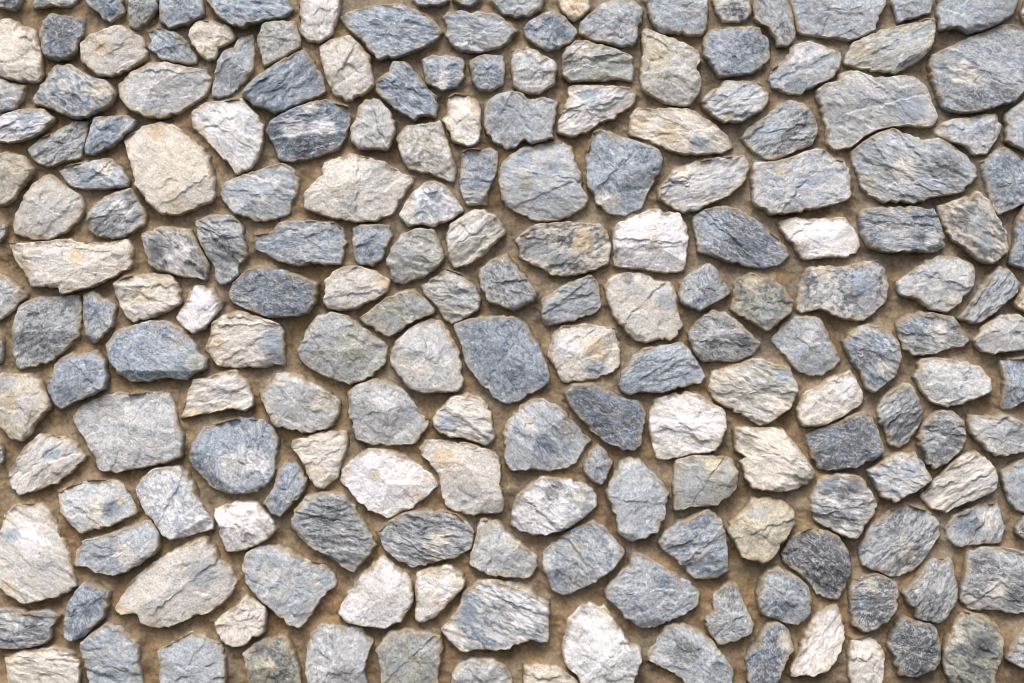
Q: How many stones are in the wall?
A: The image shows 200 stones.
